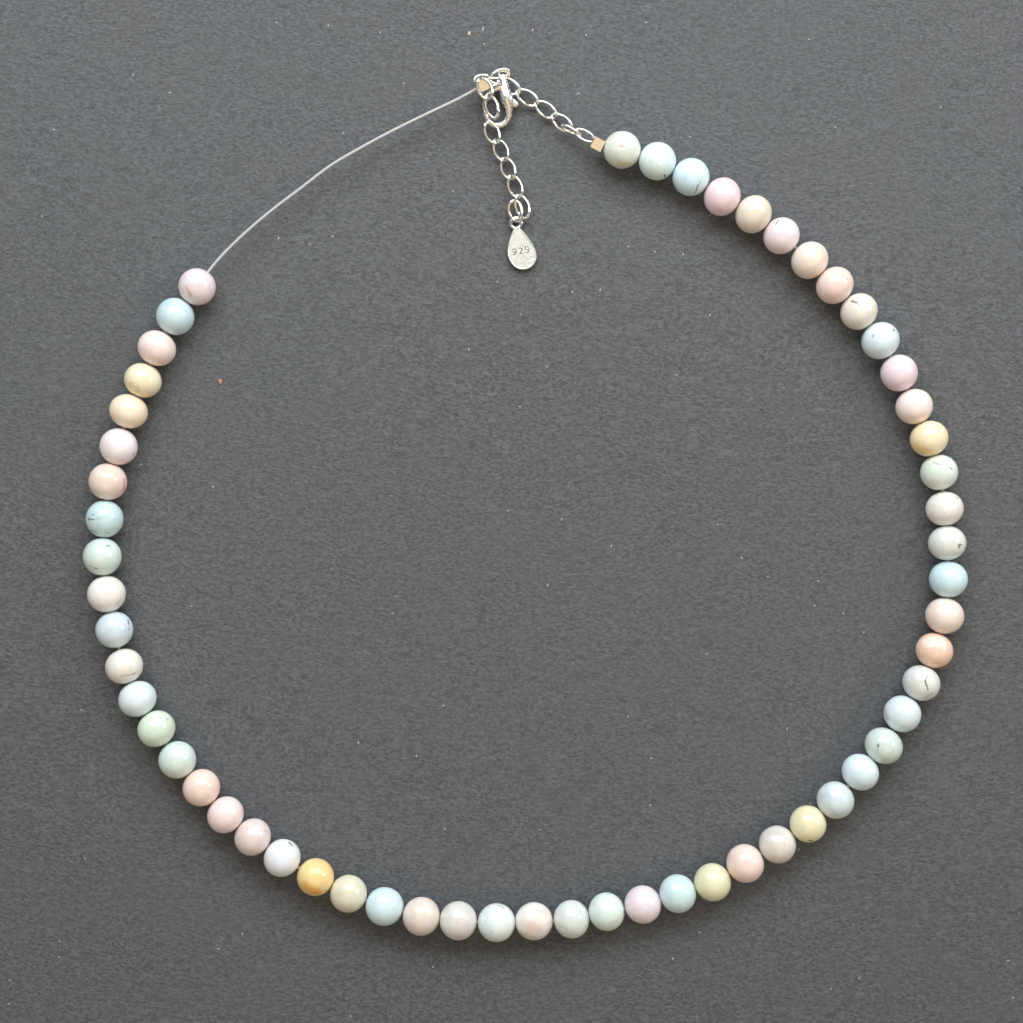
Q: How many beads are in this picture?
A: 58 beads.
